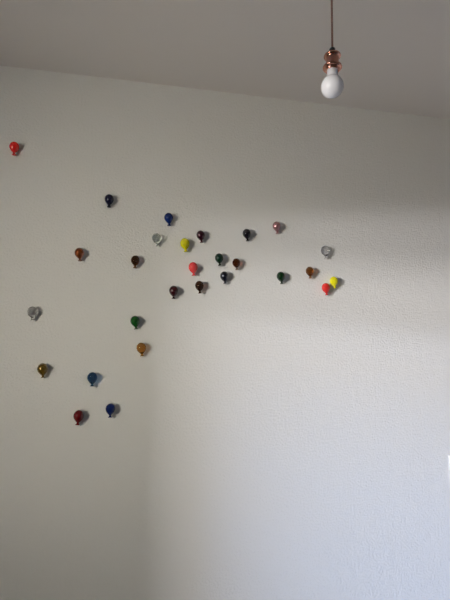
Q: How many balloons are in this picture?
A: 28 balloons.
